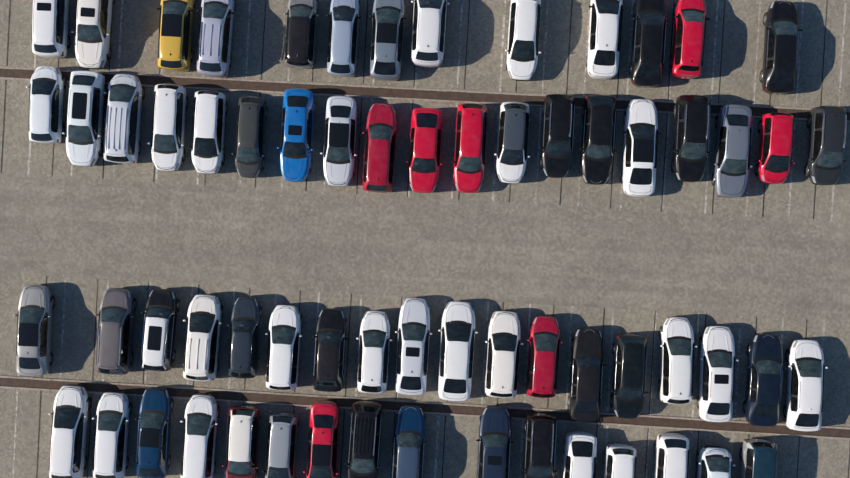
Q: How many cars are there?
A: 66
